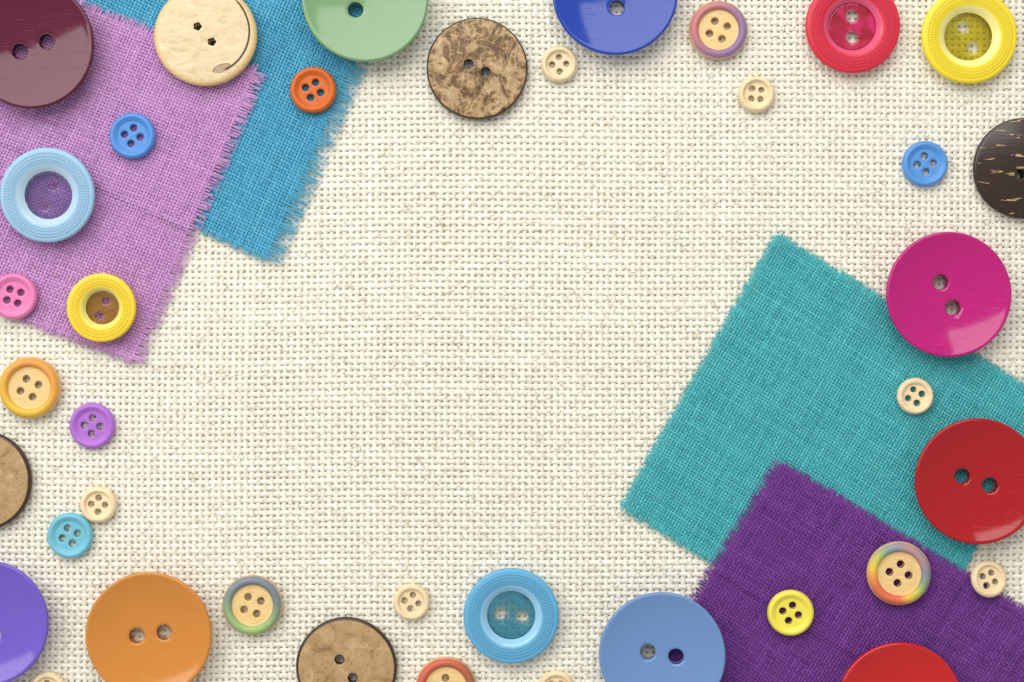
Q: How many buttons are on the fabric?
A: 39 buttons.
